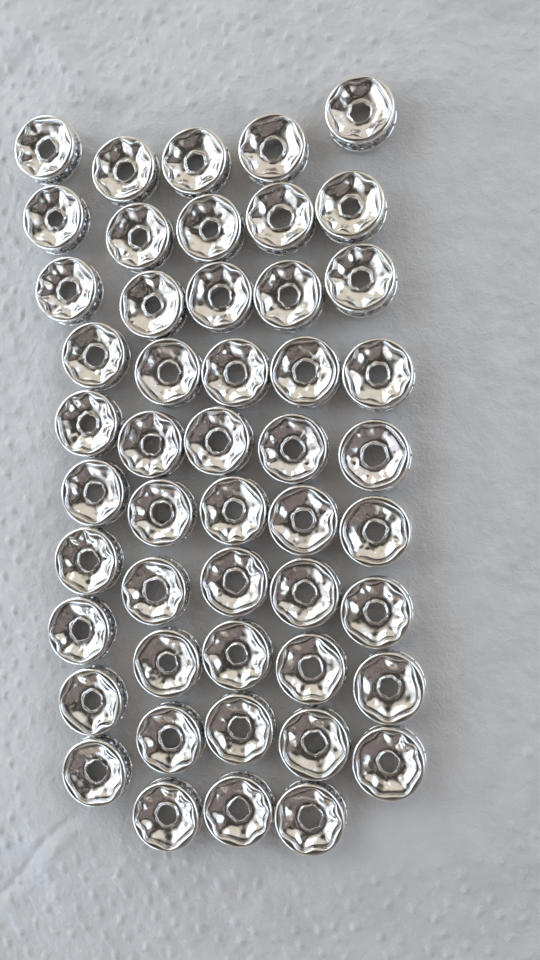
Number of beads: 49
